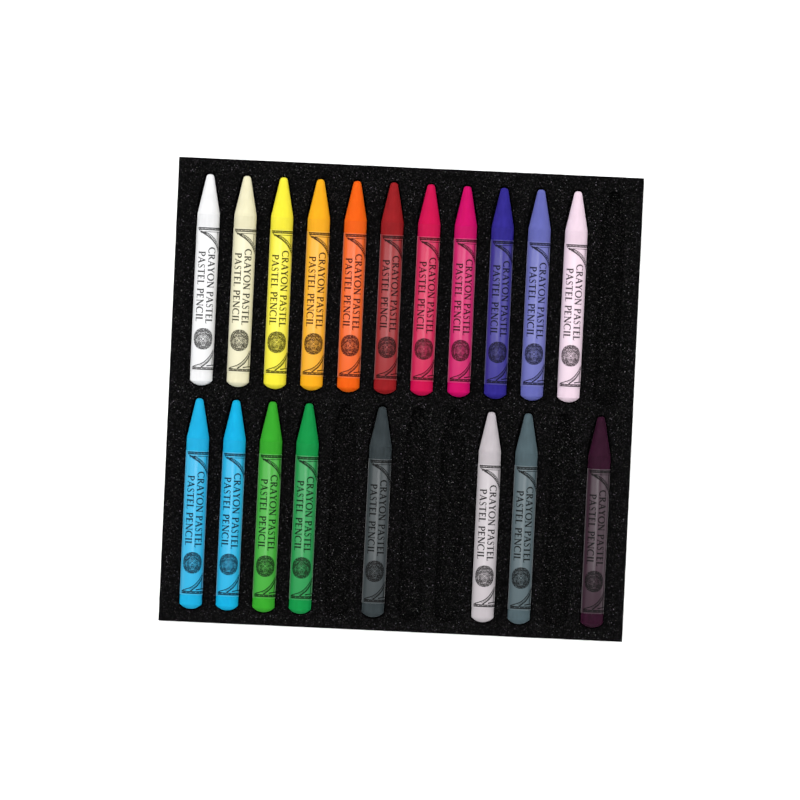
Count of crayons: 19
